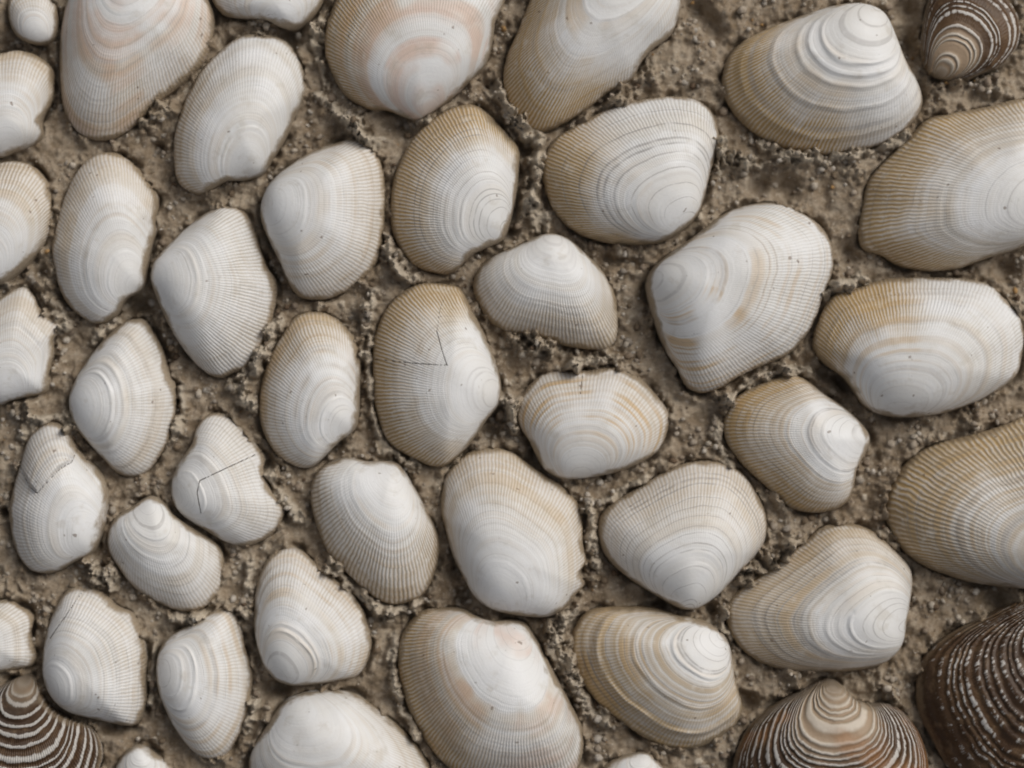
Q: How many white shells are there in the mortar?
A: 41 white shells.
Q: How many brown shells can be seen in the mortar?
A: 4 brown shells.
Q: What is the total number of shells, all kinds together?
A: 45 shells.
